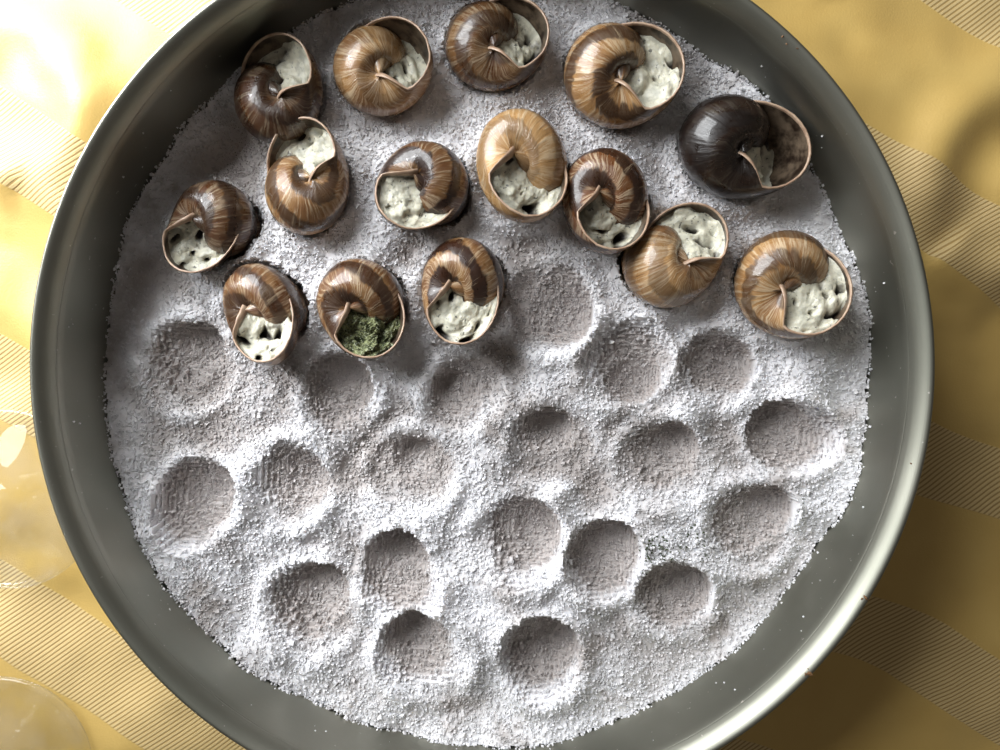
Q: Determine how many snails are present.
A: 15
